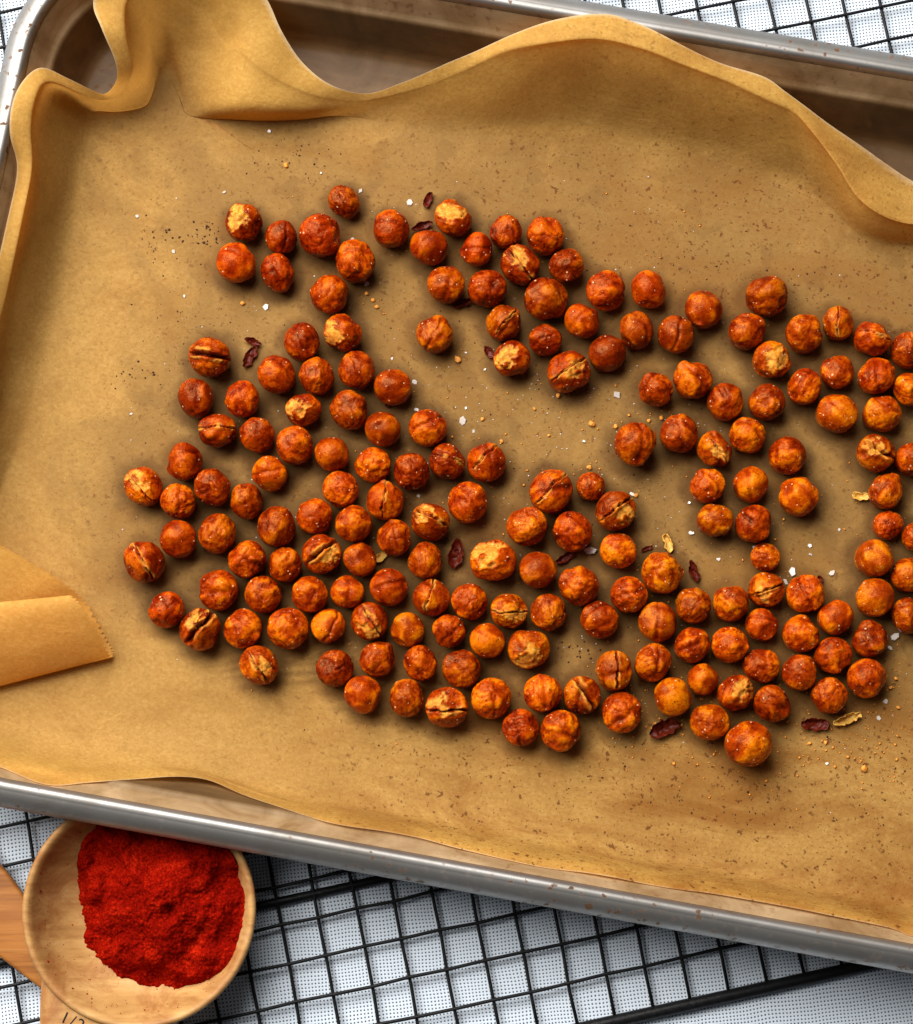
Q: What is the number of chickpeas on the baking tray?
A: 180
